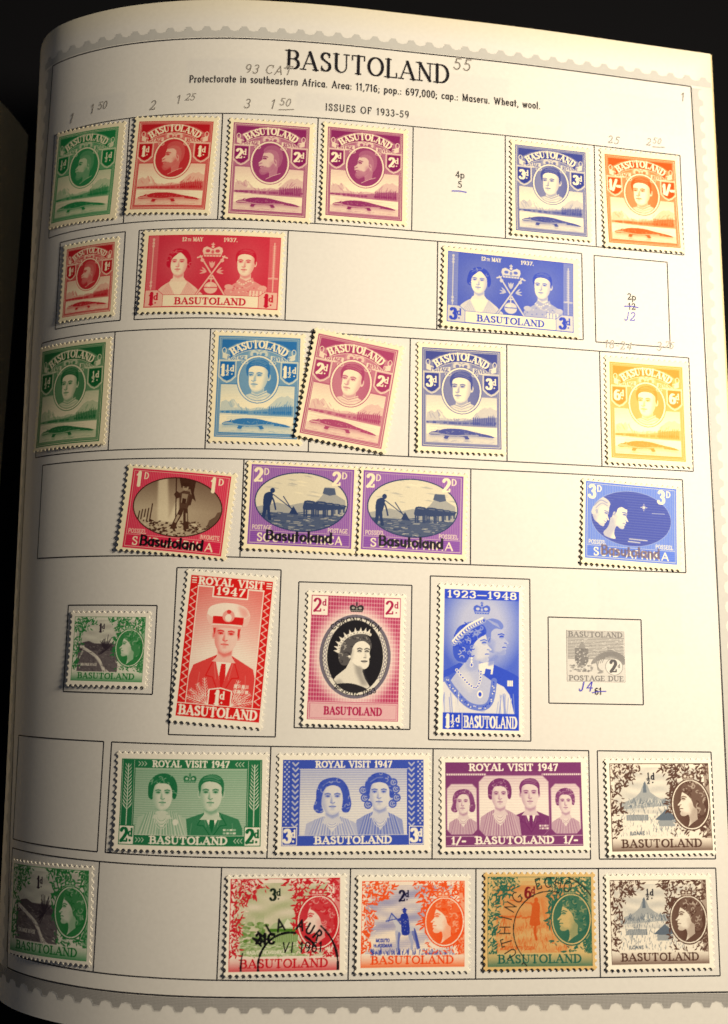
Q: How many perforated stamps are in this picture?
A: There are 31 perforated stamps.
